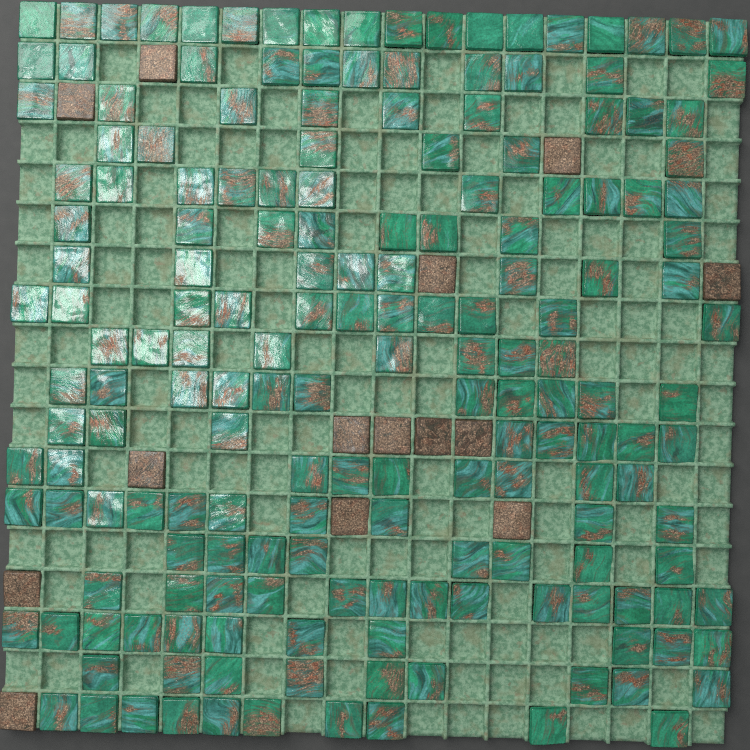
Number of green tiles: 10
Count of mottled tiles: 169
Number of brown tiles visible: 14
